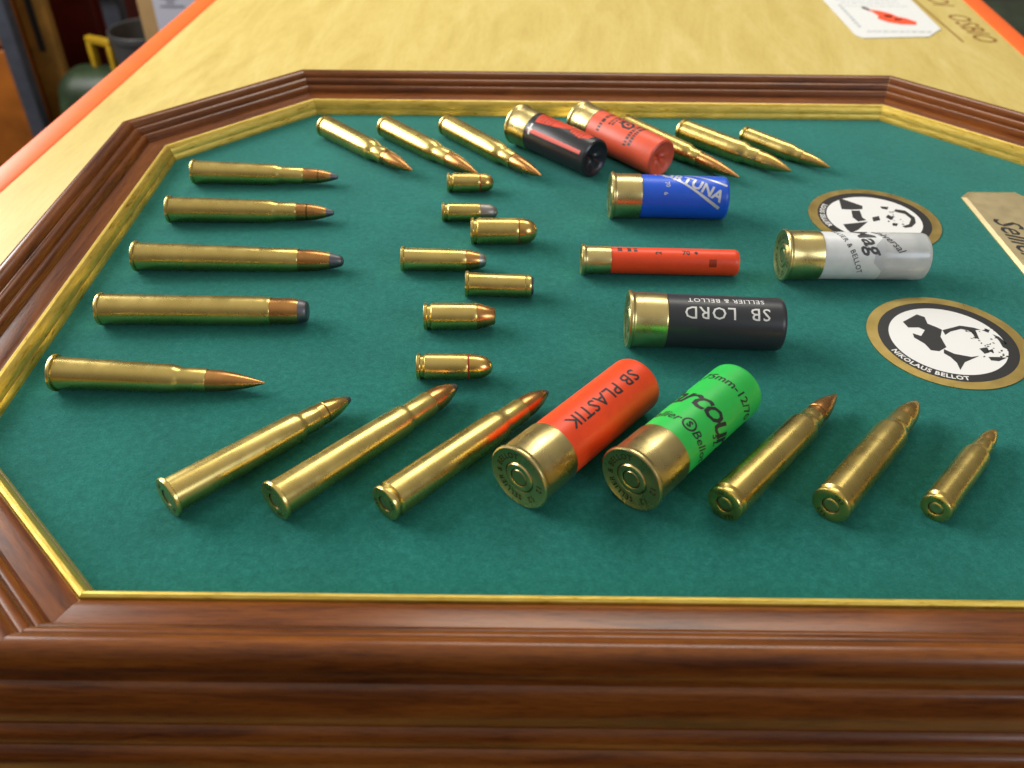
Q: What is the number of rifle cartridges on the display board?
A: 17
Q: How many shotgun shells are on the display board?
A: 8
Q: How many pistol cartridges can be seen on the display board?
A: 7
